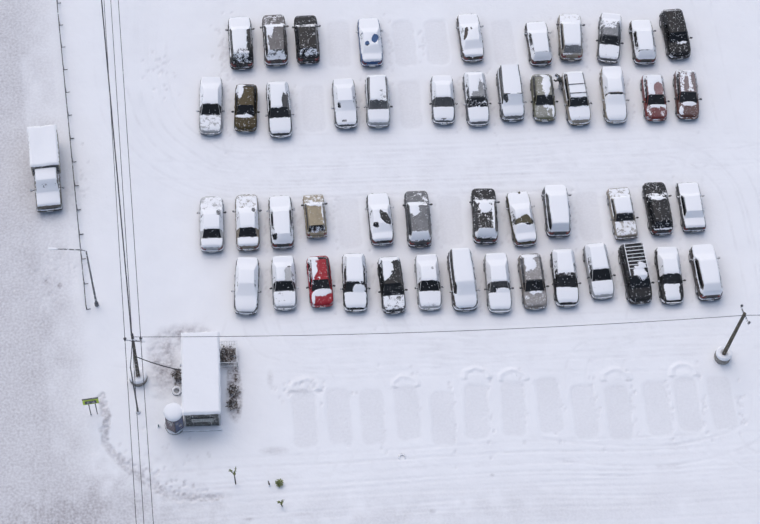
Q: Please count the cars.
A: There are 49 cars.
